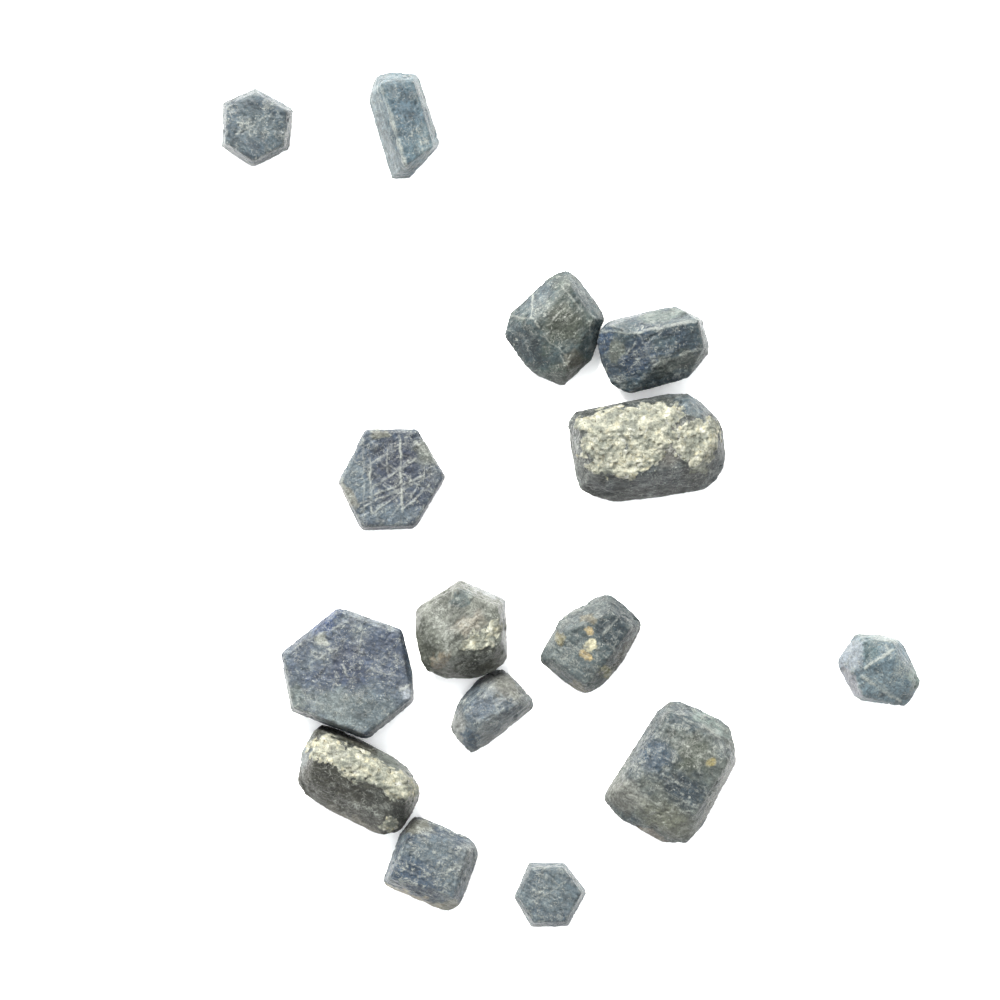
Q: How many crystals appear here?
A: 15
